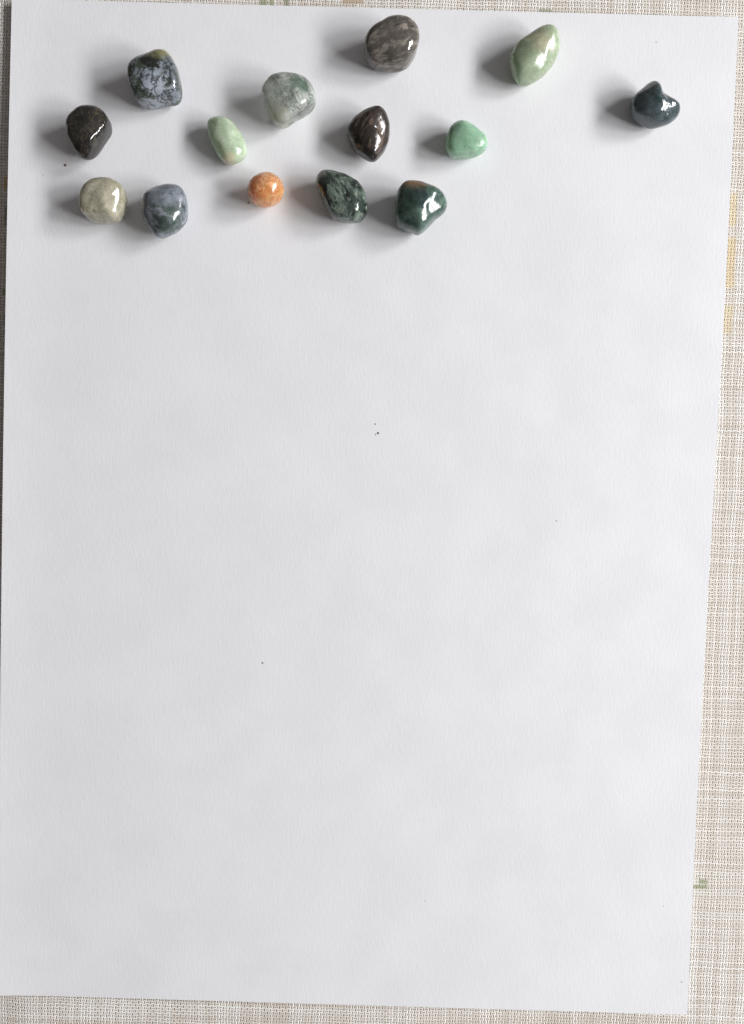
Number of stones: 14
